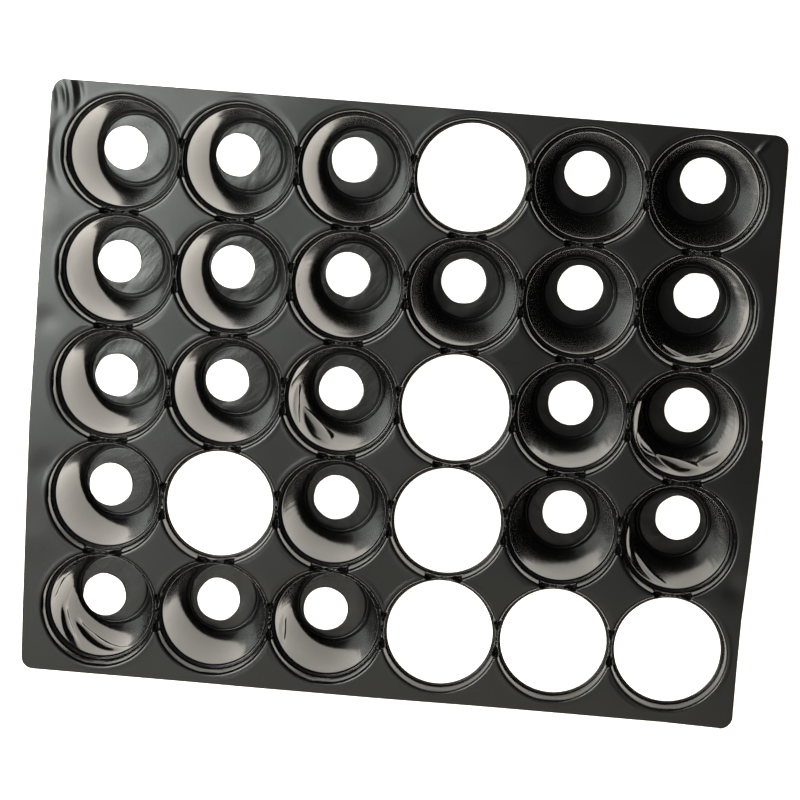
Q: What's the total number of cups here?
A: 23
